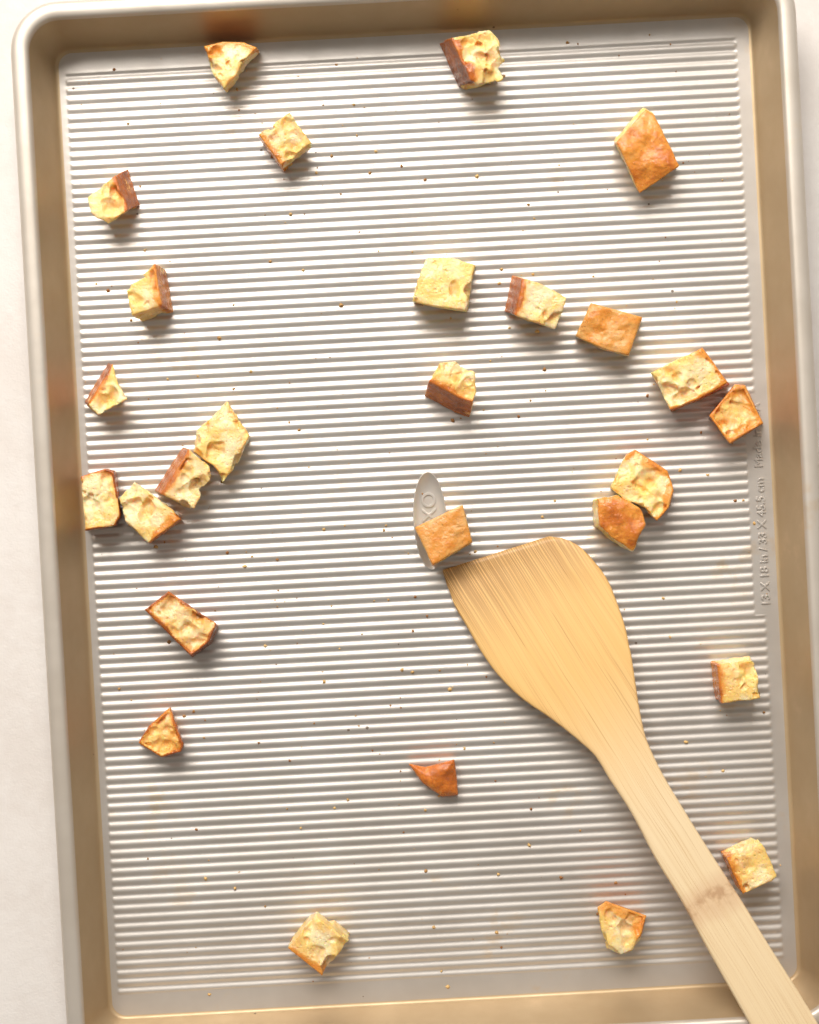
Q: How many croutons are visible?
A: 27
